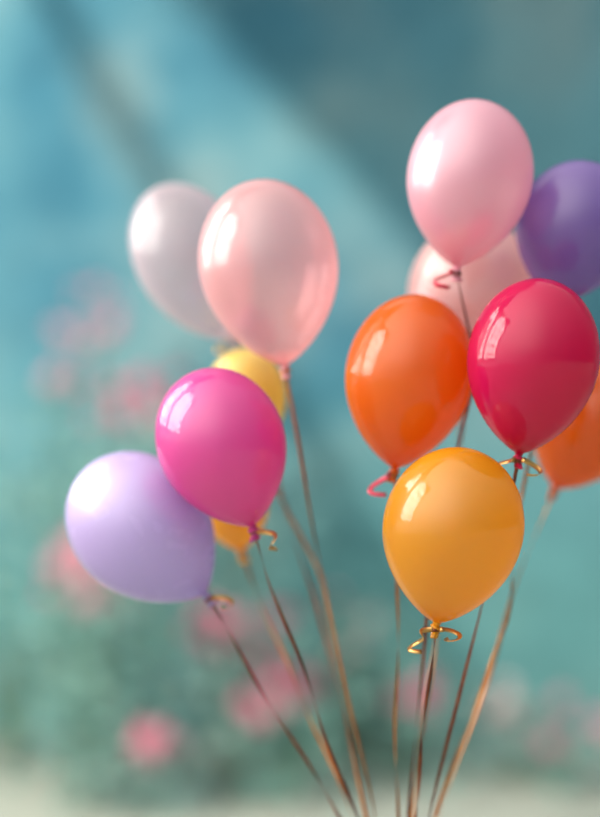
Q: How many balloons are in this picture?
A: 13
